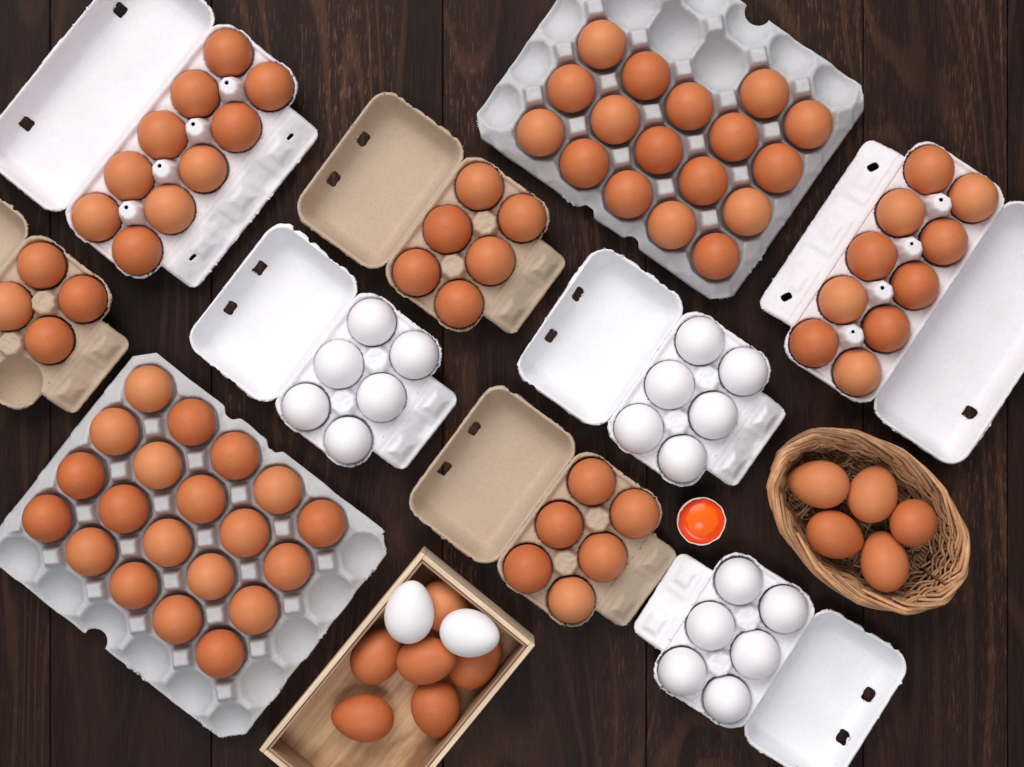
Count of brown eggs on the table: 84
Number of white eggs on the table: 20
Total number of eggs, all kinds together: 104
